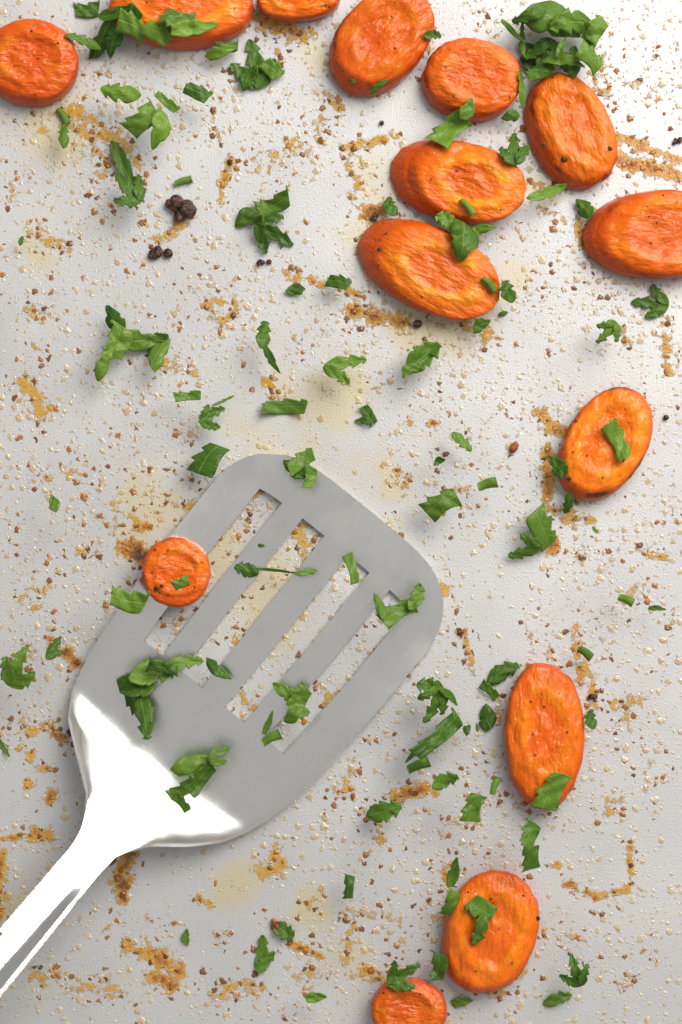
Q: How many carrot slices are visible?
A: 14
